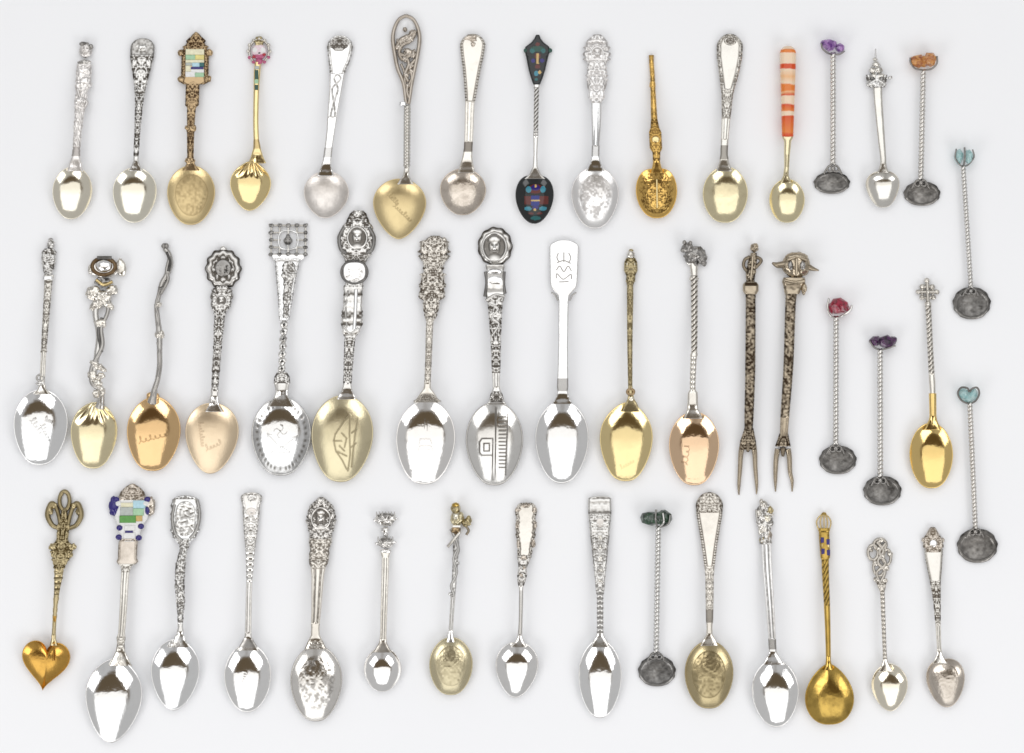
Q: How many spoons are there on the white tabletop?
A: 46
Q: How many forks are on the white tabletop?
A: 2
